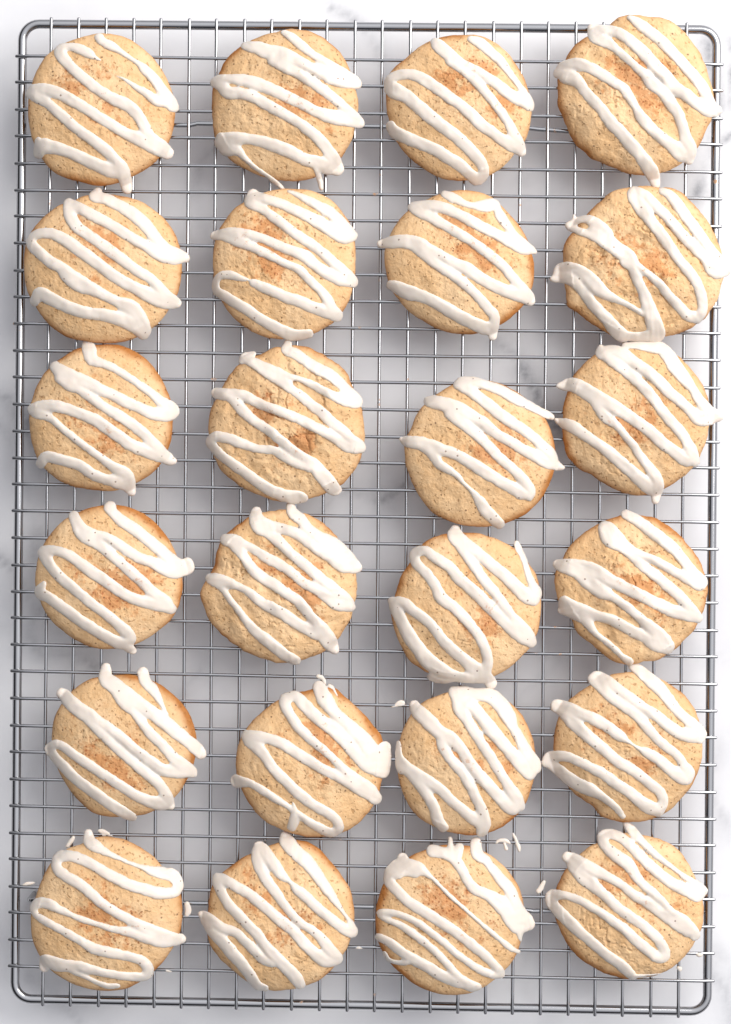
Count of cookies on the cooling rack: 24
